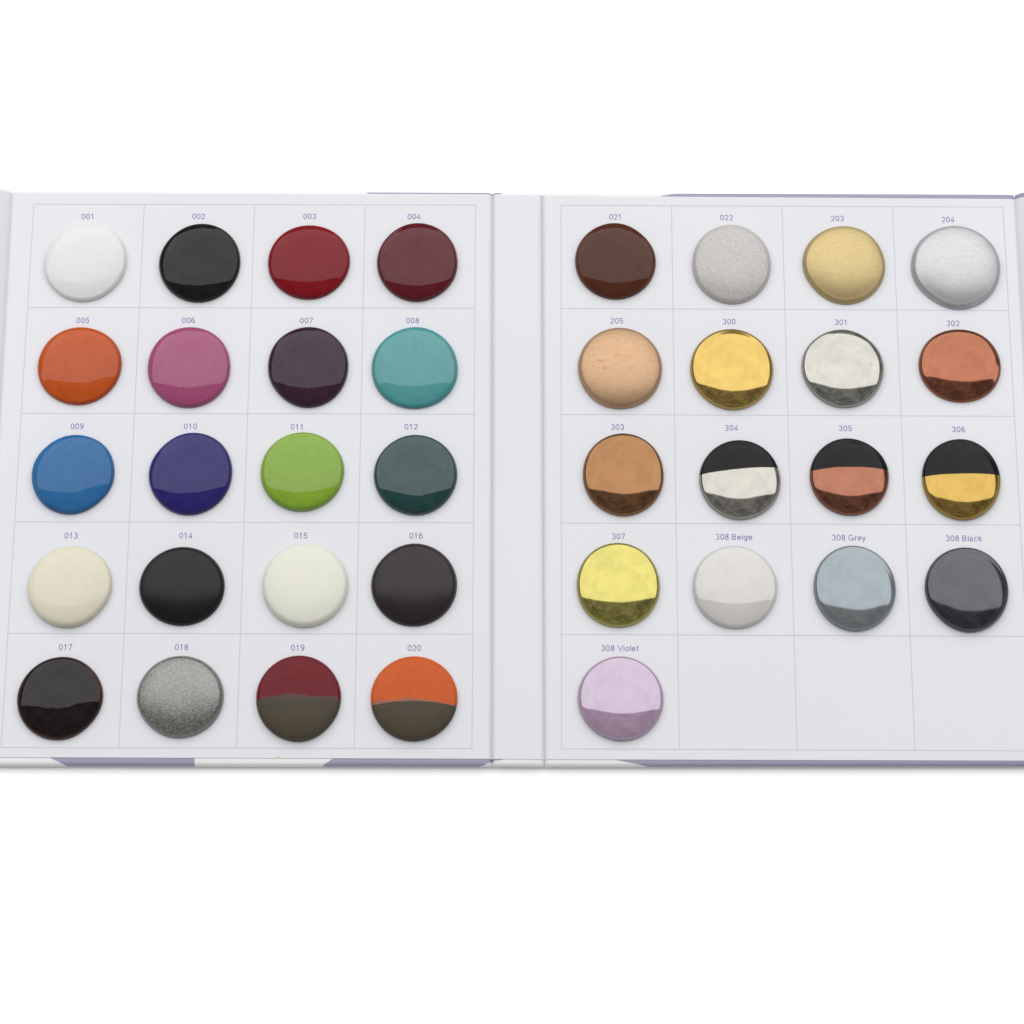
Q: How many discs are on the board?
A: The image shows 37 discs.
